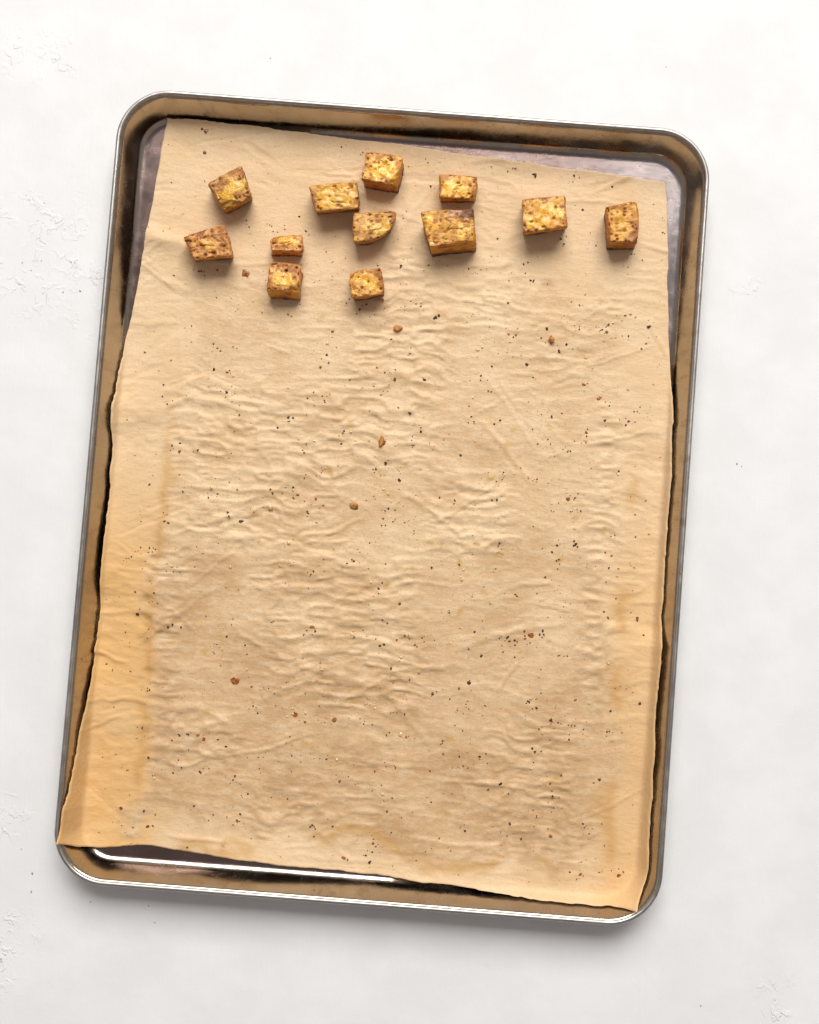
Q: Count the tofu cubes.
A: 12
